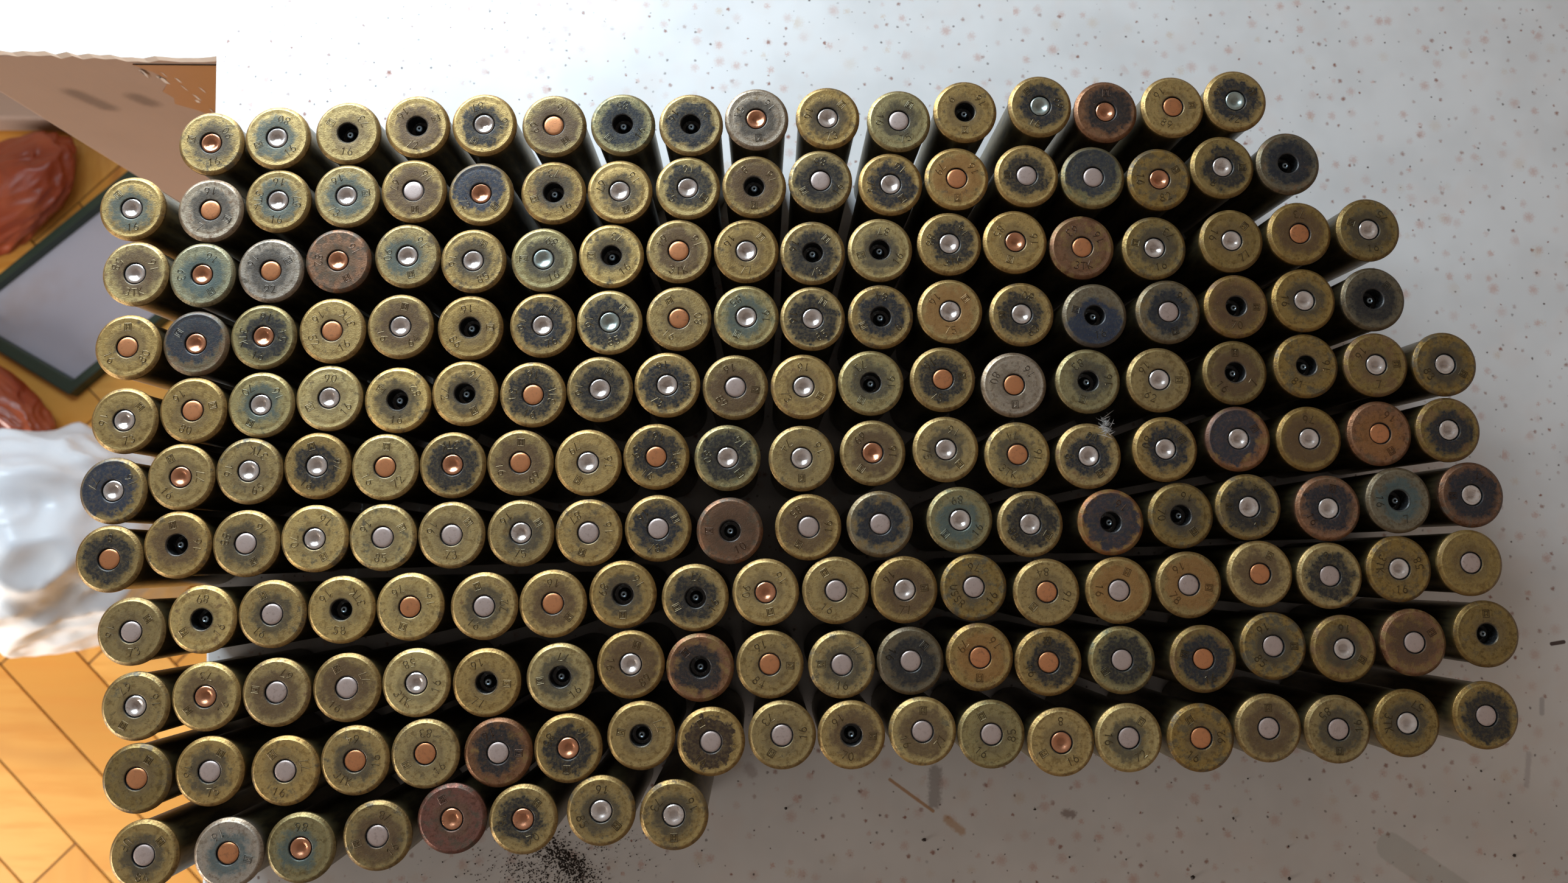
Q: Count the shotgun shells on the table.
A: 200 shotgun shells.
